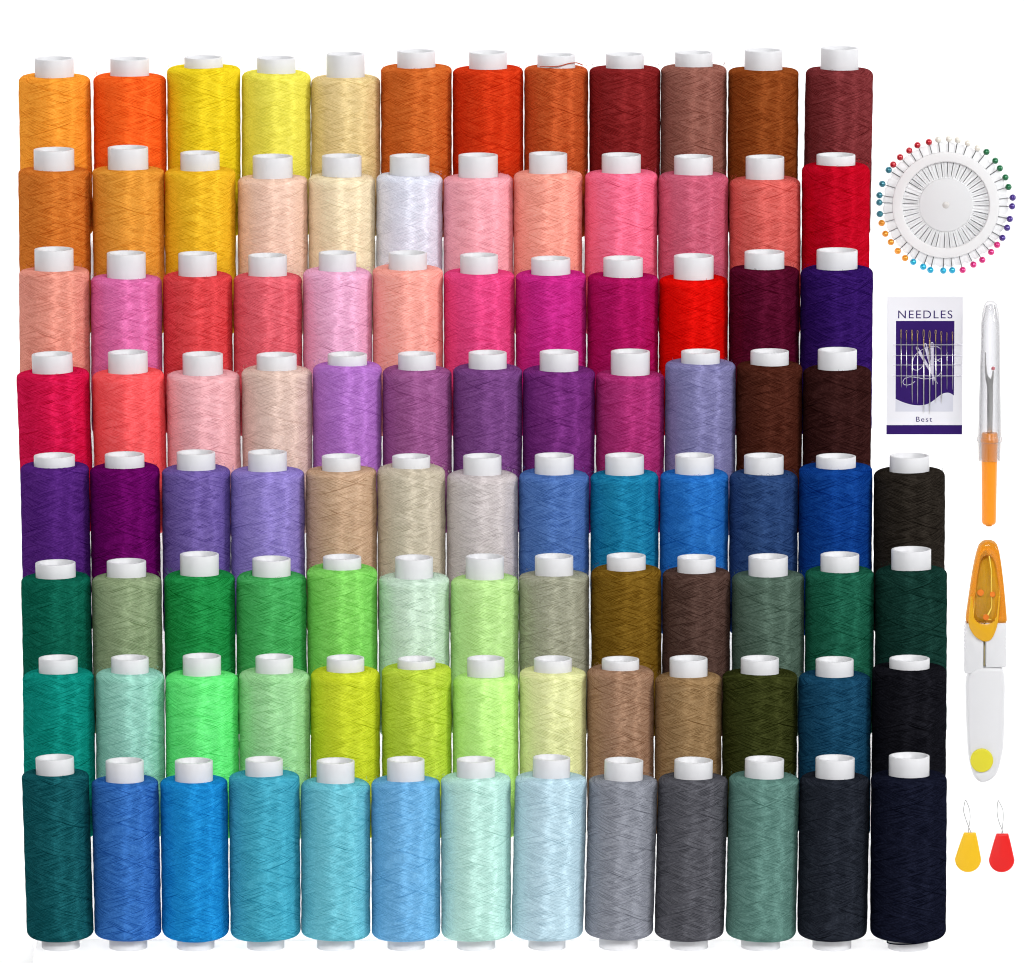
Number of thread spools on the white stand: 100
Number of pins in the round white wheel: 40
